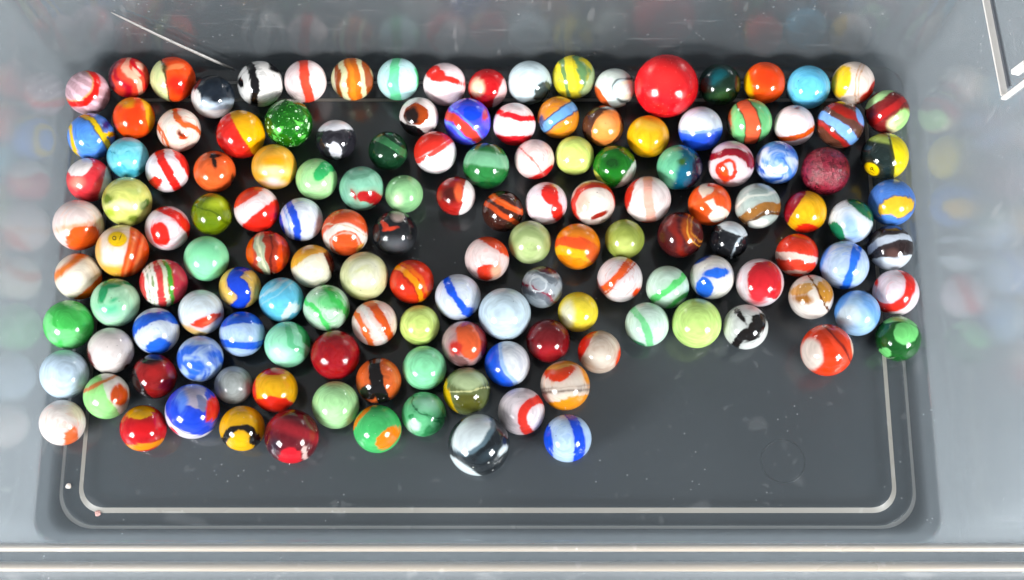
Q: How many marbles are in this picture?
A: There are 143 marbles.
